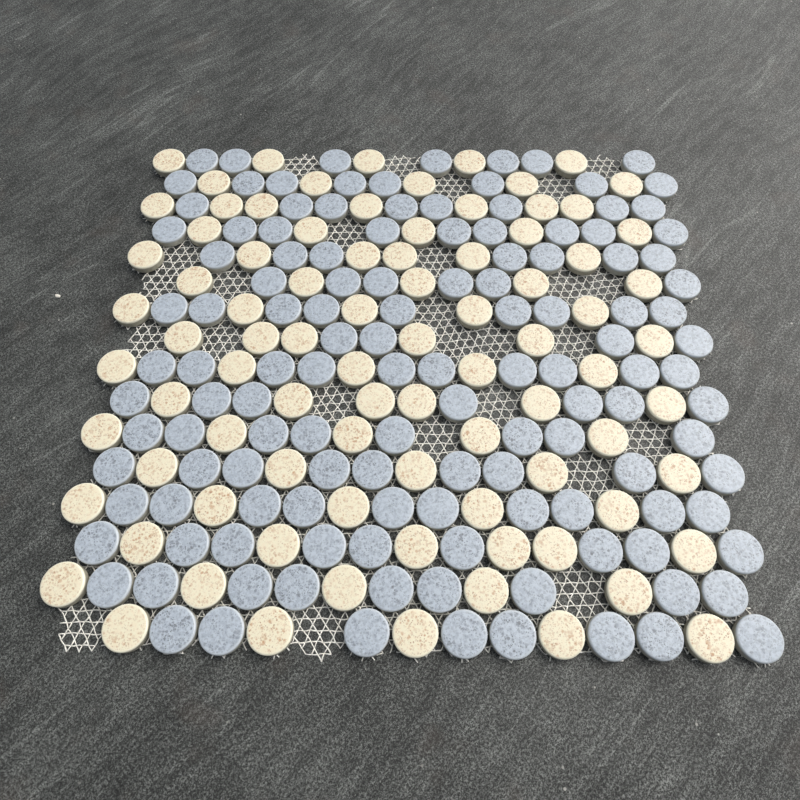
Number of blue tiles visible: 128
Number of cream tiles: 86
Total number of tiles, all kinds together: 214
